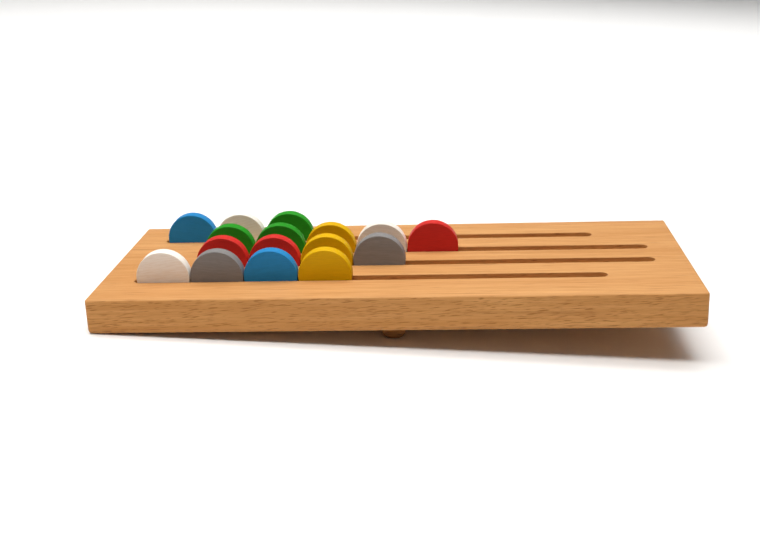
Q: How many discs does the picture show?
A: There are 16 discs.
